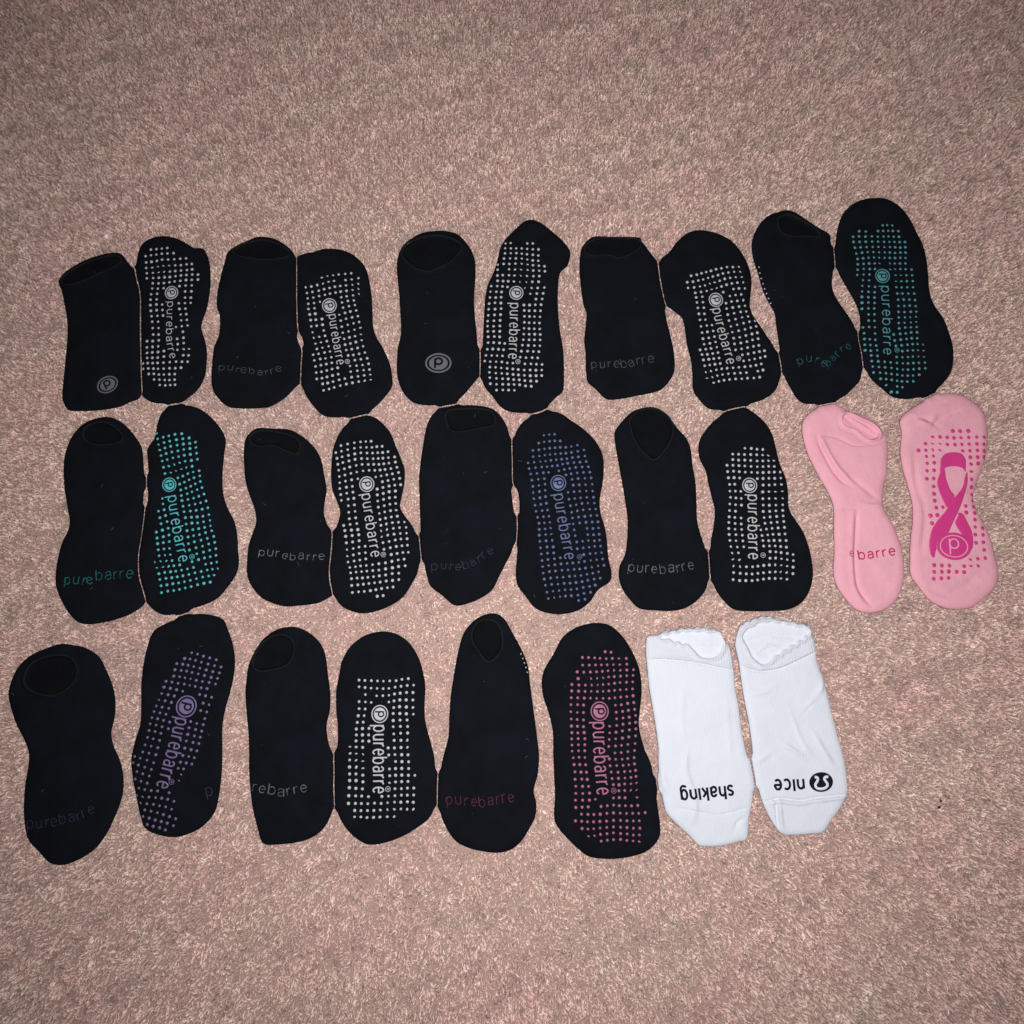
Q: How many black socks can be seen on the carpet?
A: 24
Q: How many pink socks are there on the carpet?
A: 2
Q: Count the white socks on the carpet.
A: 2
